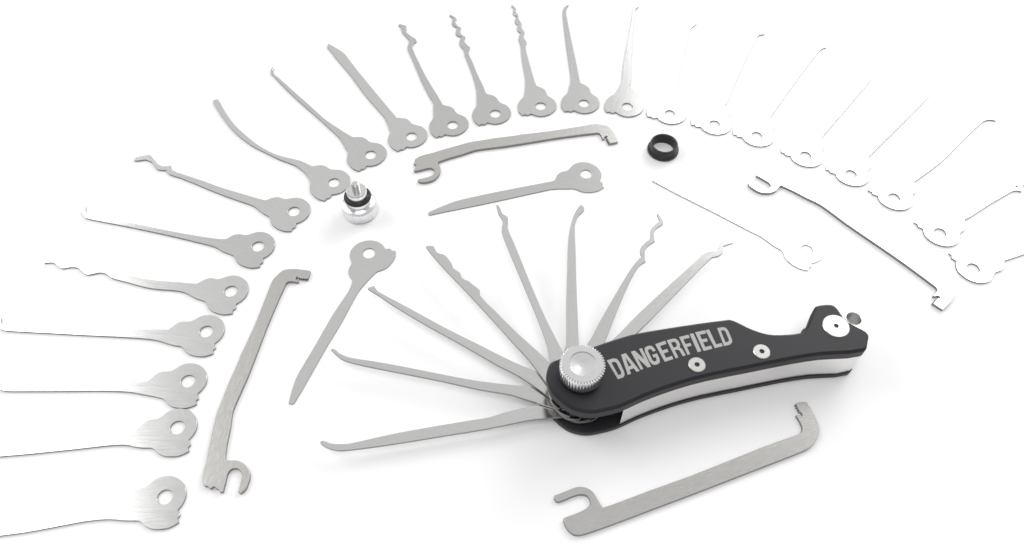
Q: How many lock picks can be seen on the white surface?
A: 34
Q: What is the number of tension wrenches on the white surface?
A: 4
